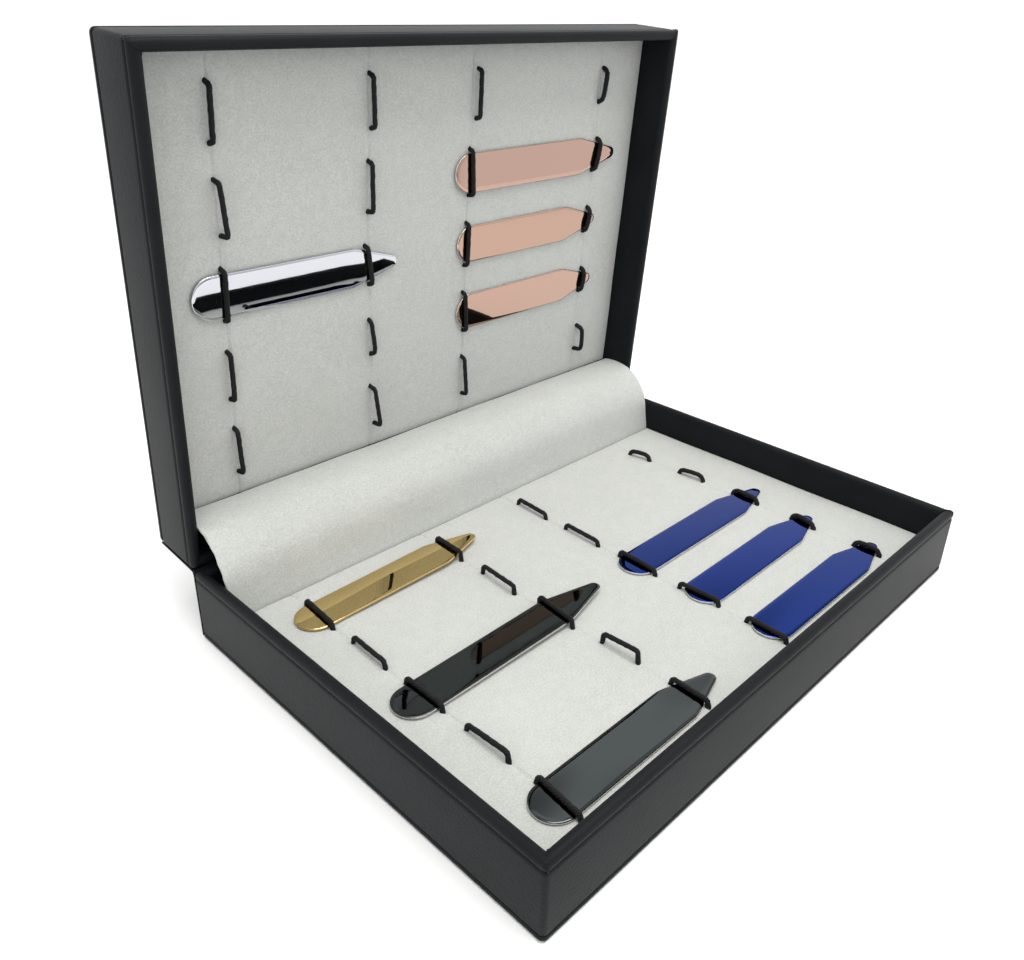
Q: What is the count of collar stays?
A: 10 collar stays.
